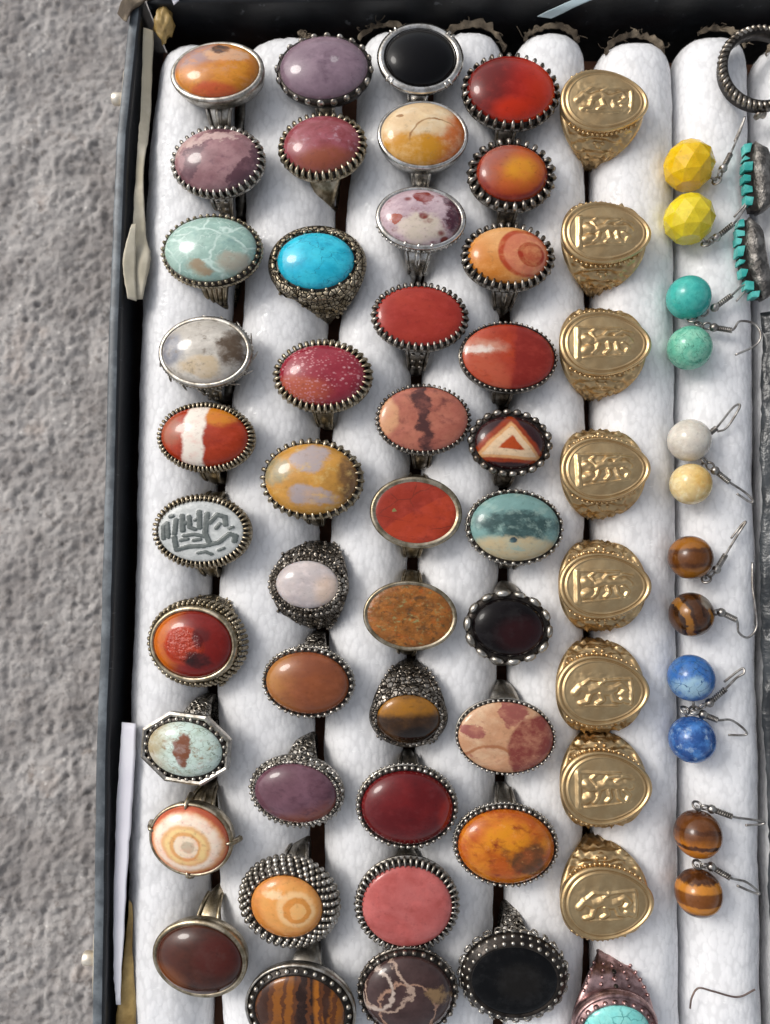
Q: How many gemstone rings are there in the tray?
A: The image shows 42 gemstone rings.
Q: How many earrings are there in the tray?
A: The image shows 12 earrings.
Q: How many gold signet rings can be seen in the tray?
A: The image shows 8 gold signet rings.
